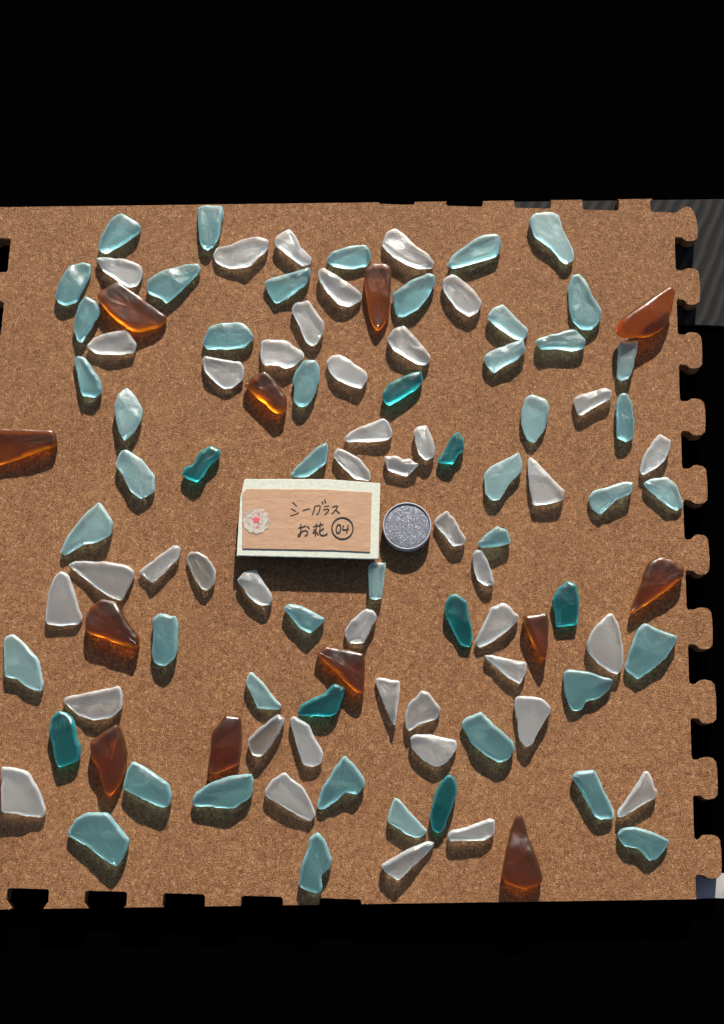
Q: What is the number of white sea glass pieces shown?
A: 42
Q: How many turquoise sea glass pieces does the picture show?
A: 52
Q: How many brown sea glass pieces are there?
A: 12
